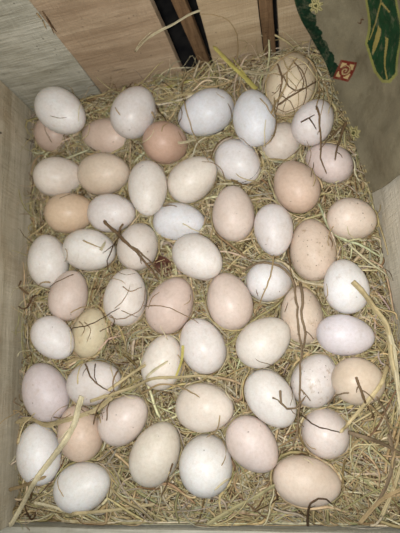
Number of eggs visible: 56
